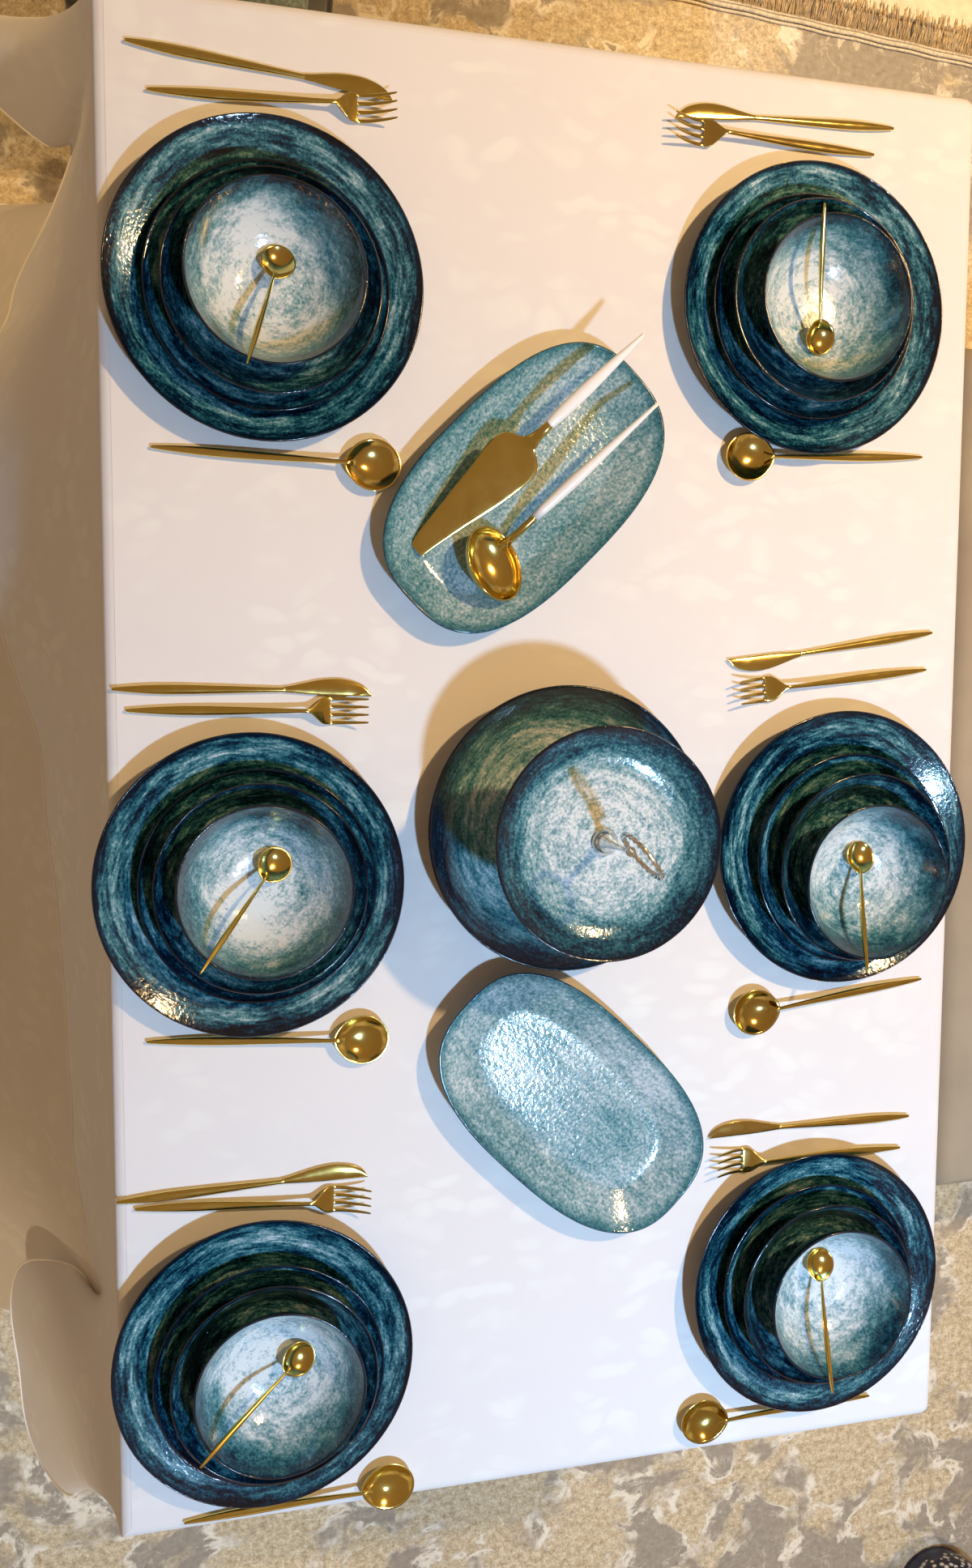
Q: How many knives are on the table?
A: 6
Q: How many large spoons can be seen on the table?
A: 6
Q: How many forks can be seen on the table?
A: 6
